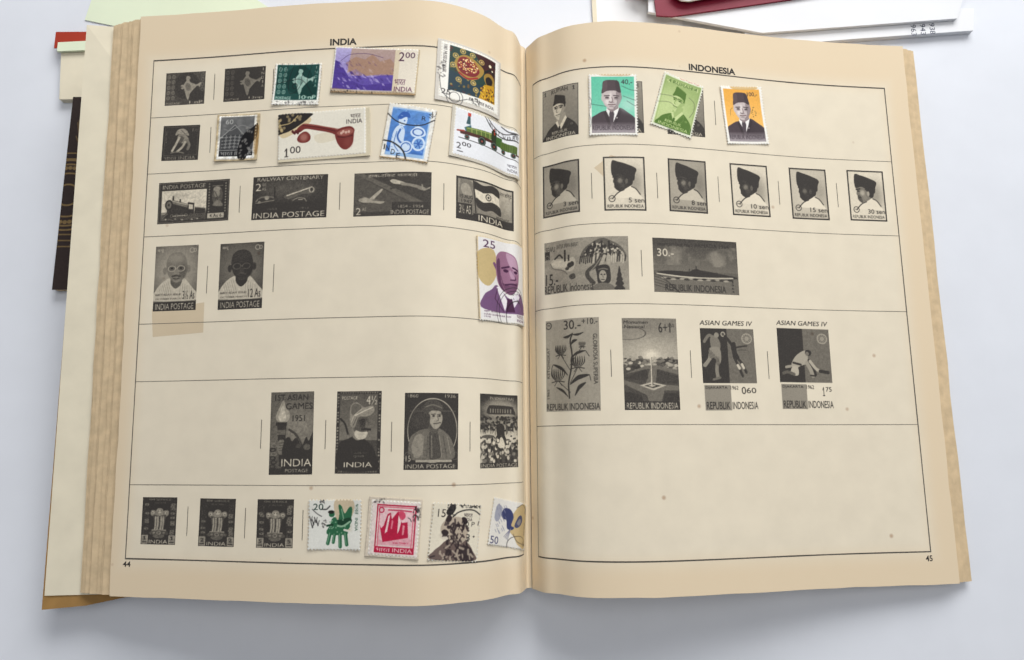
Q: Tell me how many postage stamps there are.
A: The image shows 15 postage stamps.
